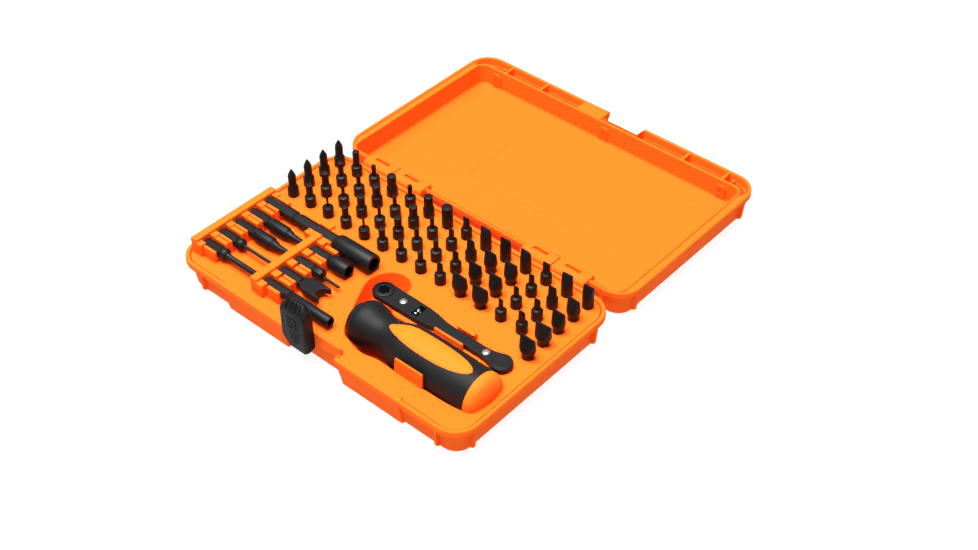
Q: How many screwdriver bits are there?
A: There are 57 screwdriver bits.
